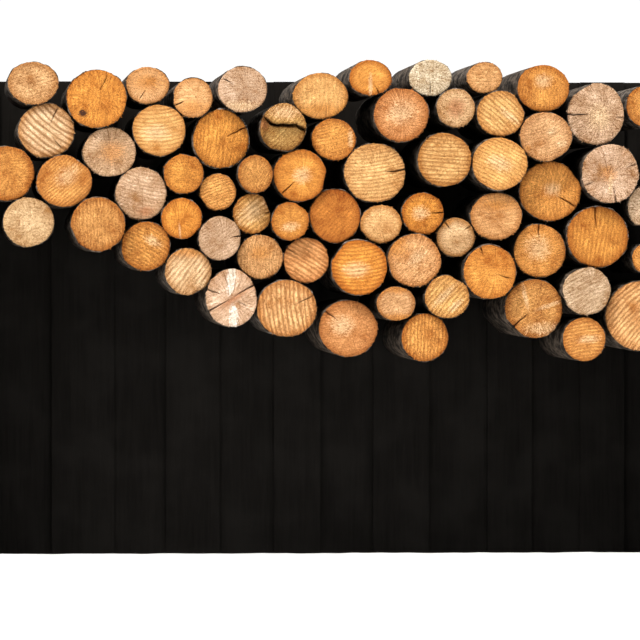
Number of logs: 66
